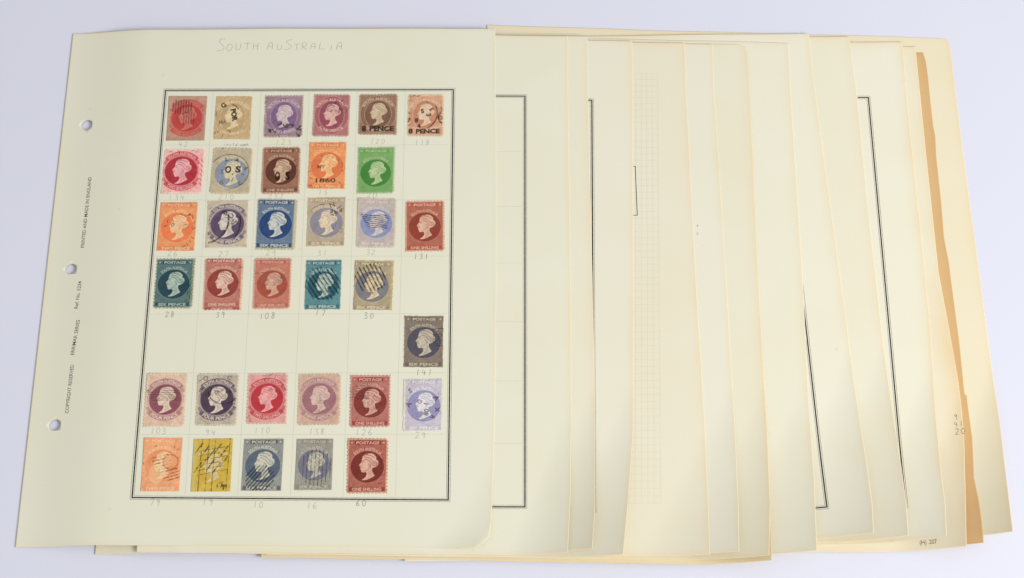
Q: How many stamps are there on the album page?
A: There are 34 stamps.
